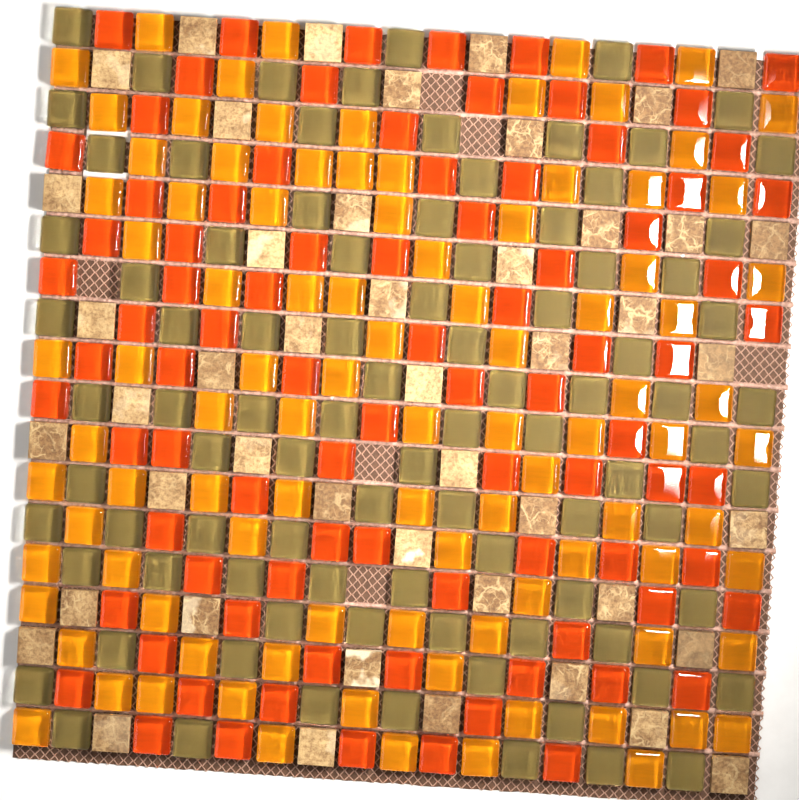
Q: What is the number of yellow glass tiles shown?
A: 95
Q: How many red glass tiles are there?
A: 87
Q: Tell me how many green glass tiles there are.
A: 90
